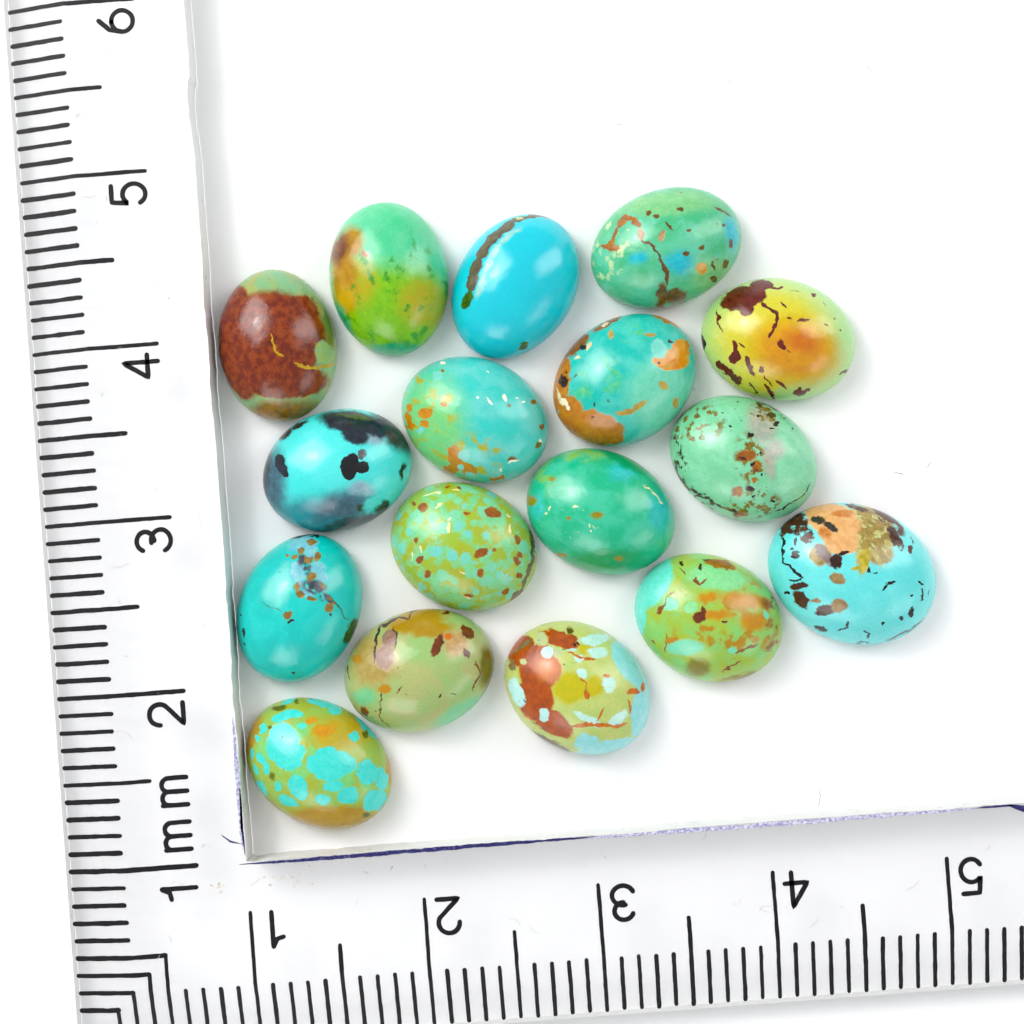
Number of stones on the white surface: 17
